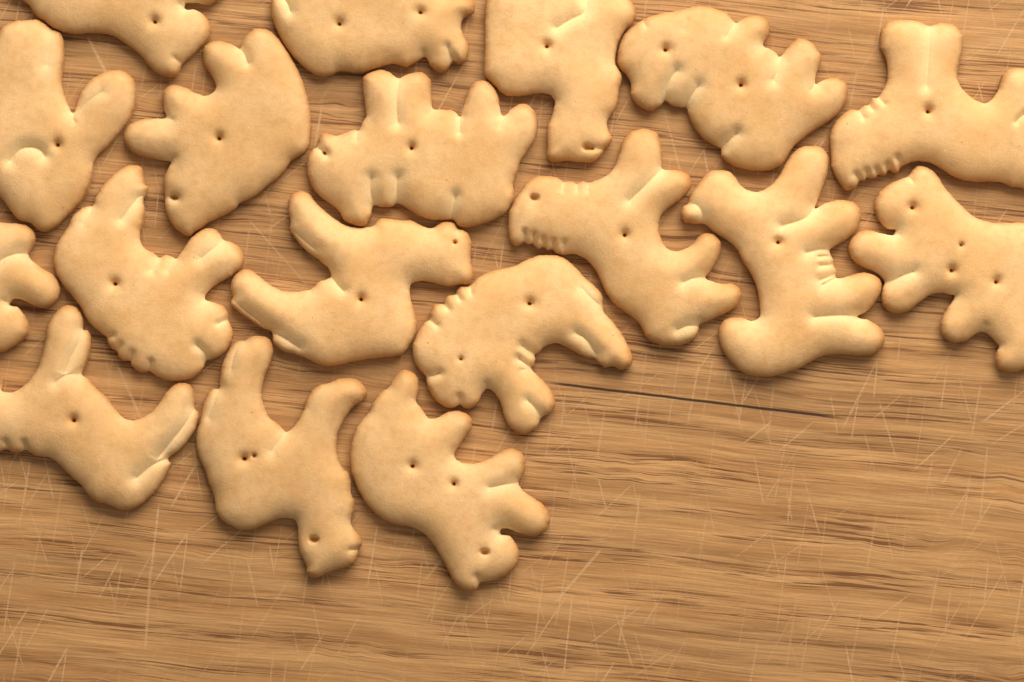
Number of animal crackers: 18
